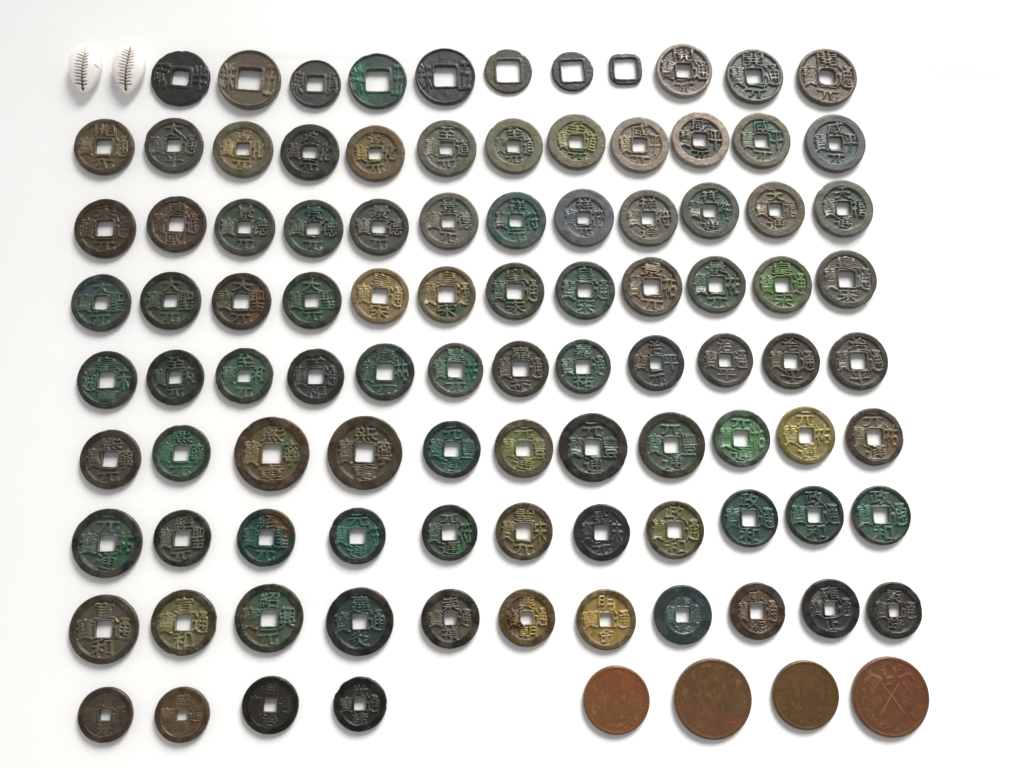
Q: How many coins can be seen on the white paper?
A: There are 100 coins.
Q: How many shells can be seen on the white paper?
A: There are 2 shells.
